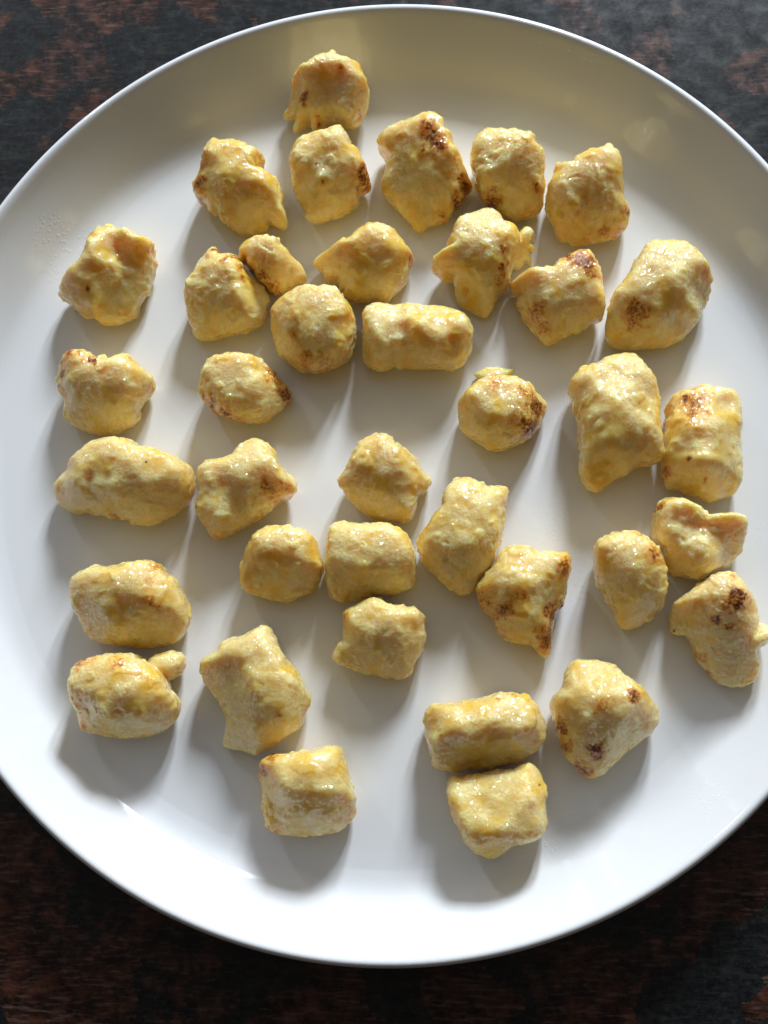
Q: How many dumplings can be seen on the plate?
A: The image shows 38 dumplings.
